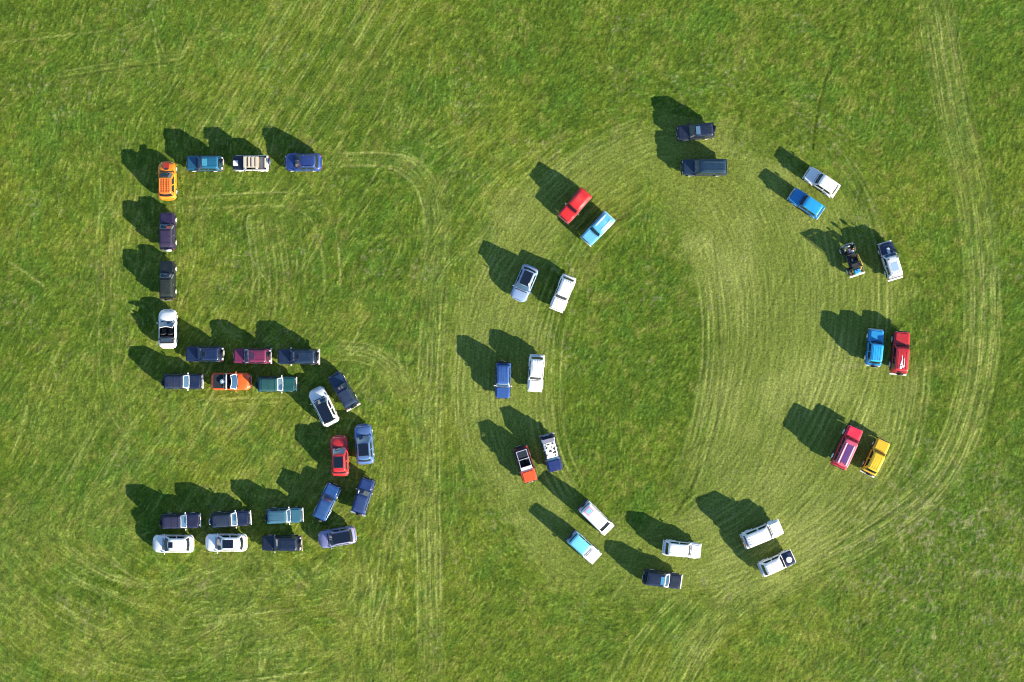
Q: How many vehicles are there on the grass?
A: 50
